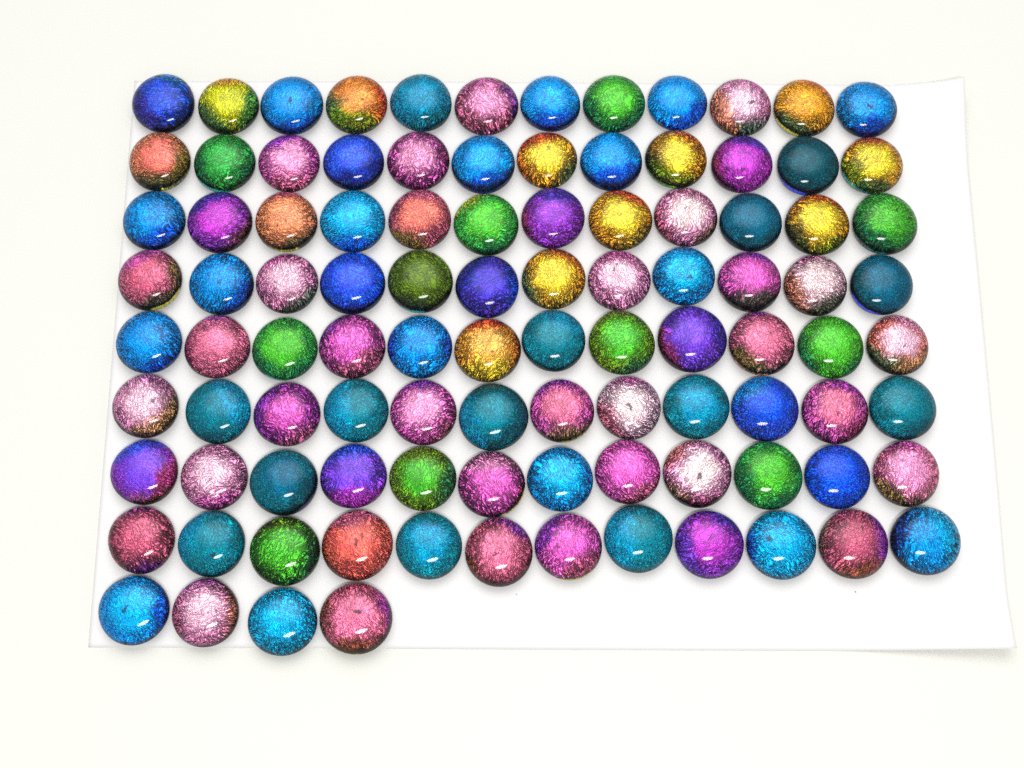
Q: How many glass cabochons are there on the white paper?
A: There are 100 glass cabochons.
